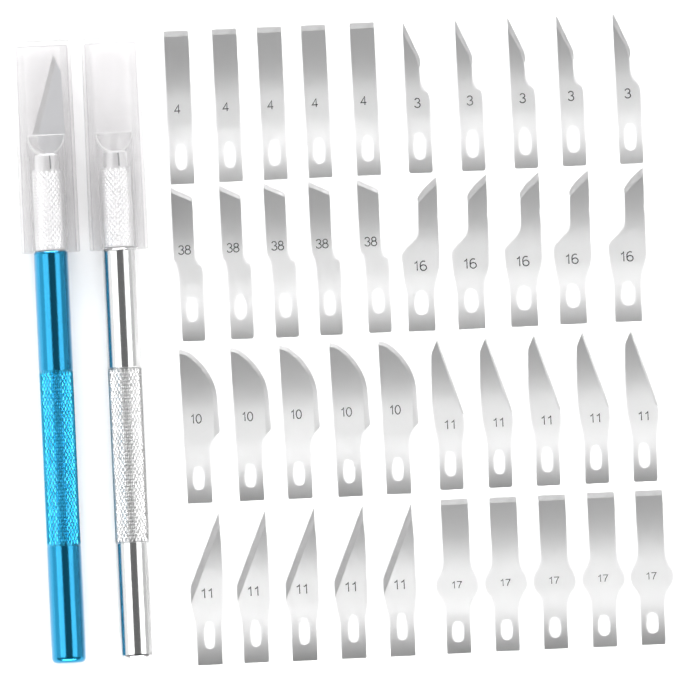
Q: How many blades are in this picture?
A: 41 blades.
